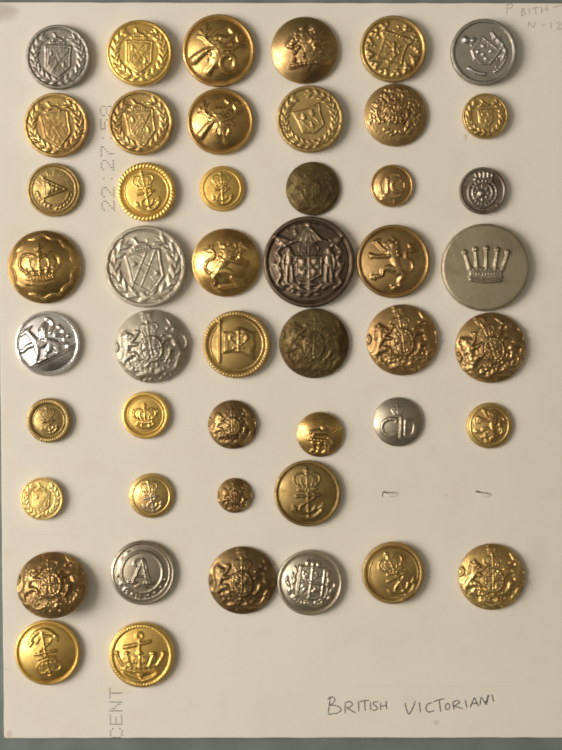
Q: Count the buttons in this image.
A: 48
